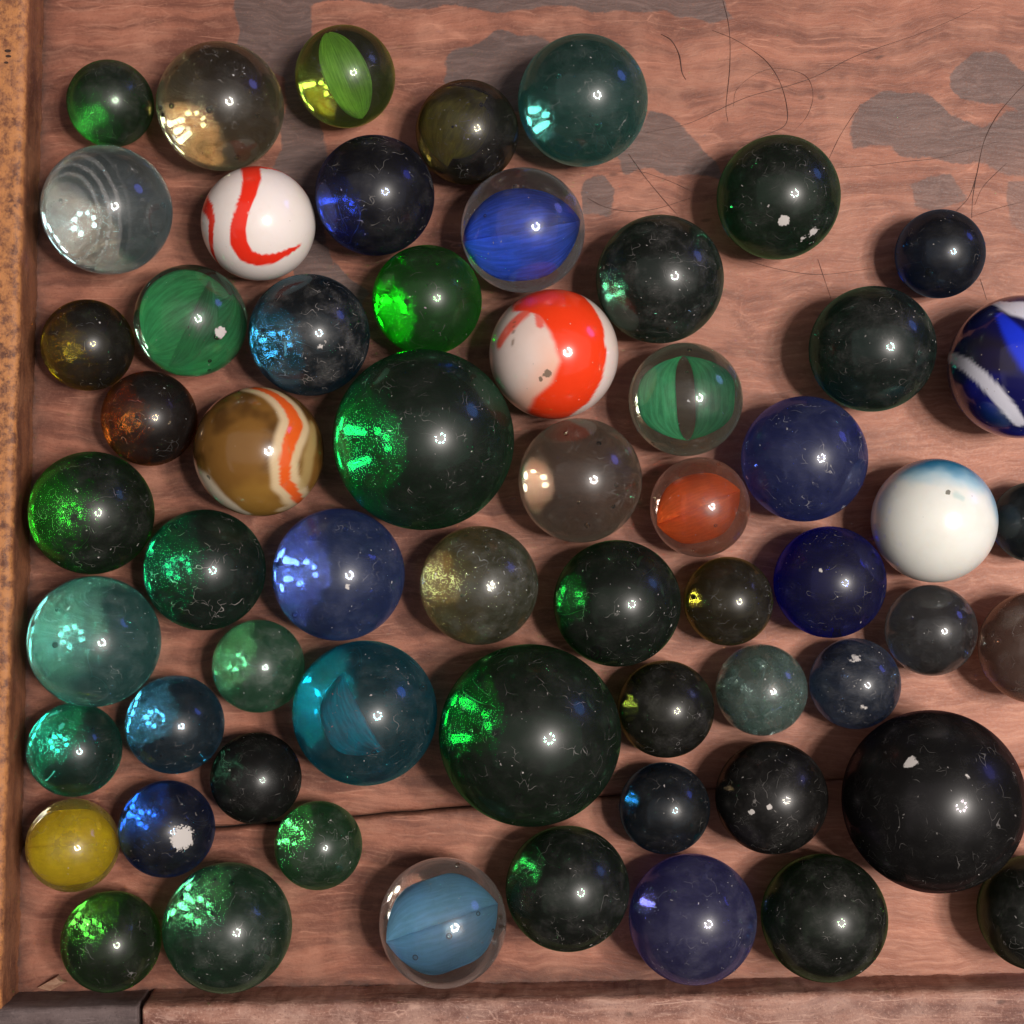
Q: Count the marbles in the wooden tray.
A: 60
